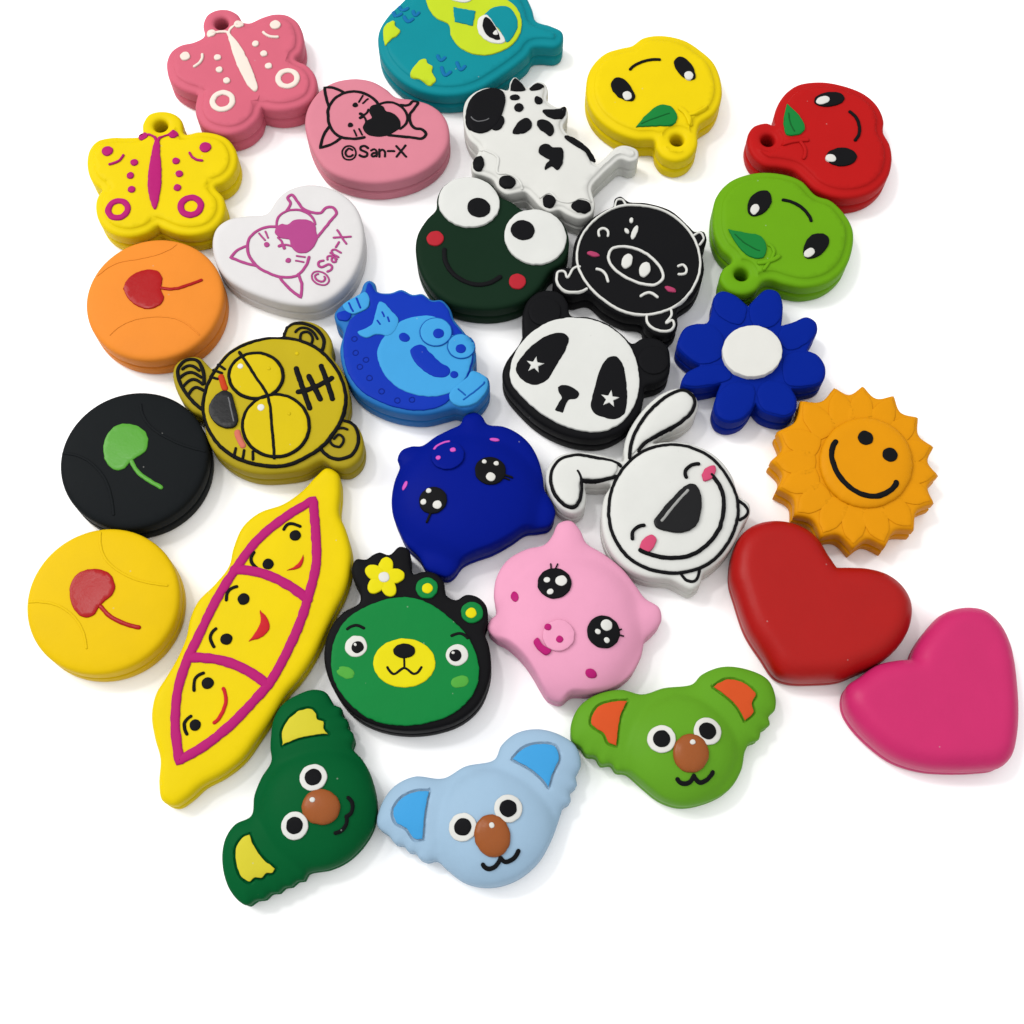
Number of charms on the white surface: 29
